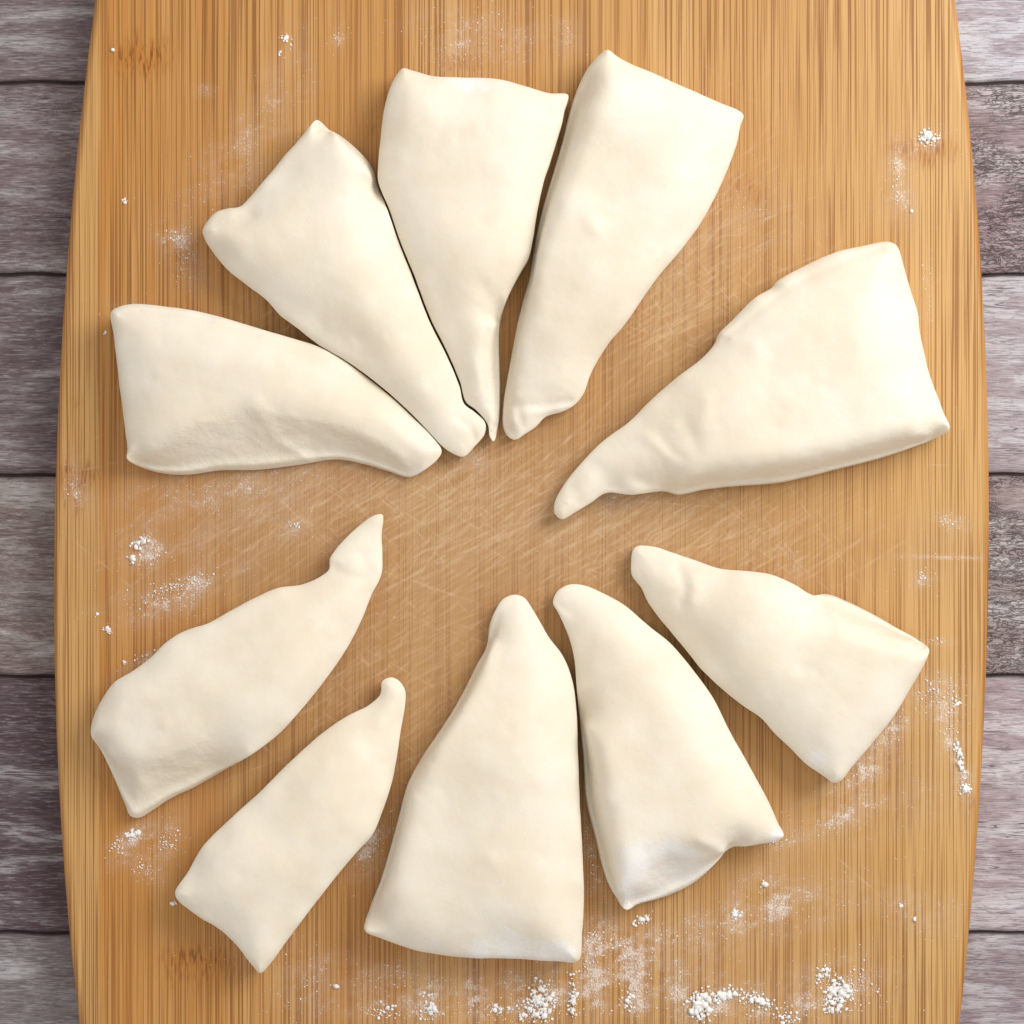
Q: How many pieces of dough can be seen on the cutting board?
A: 10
